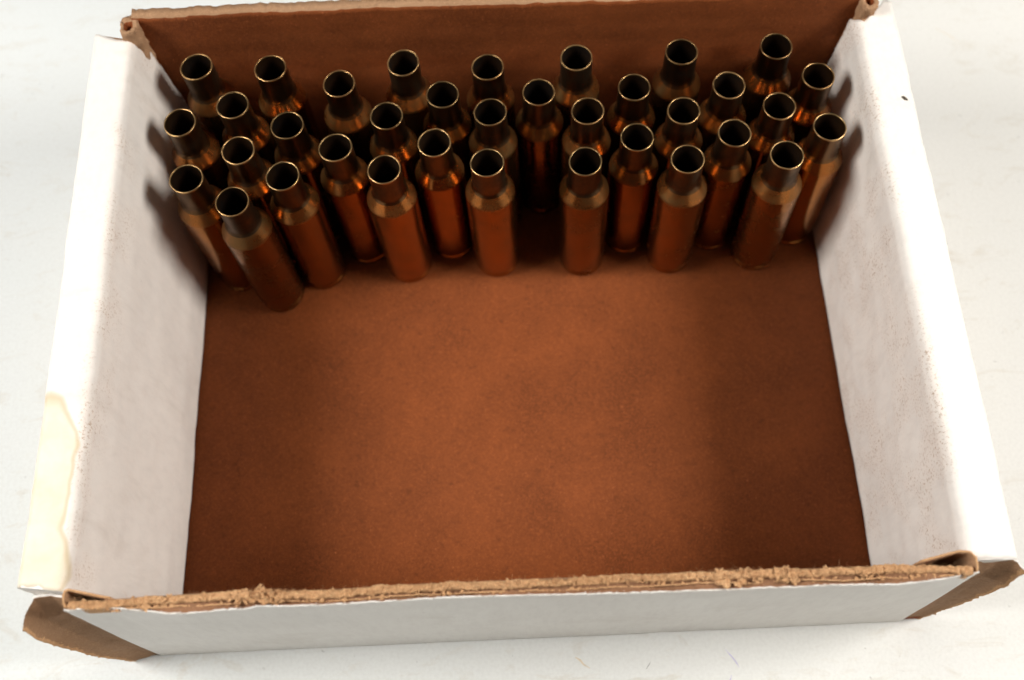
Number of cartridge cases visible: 35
